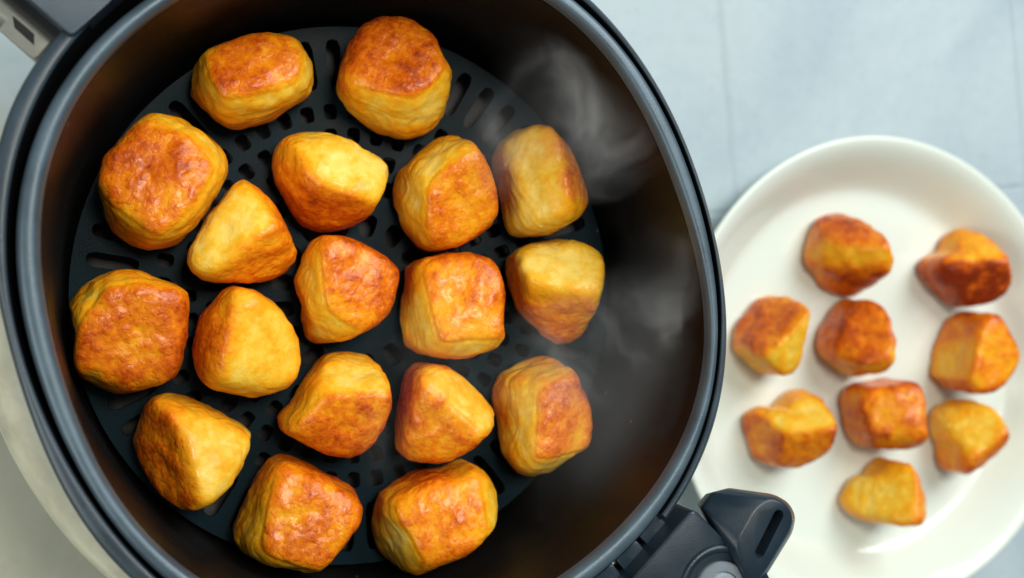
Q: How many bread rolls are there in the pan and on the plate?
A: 27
